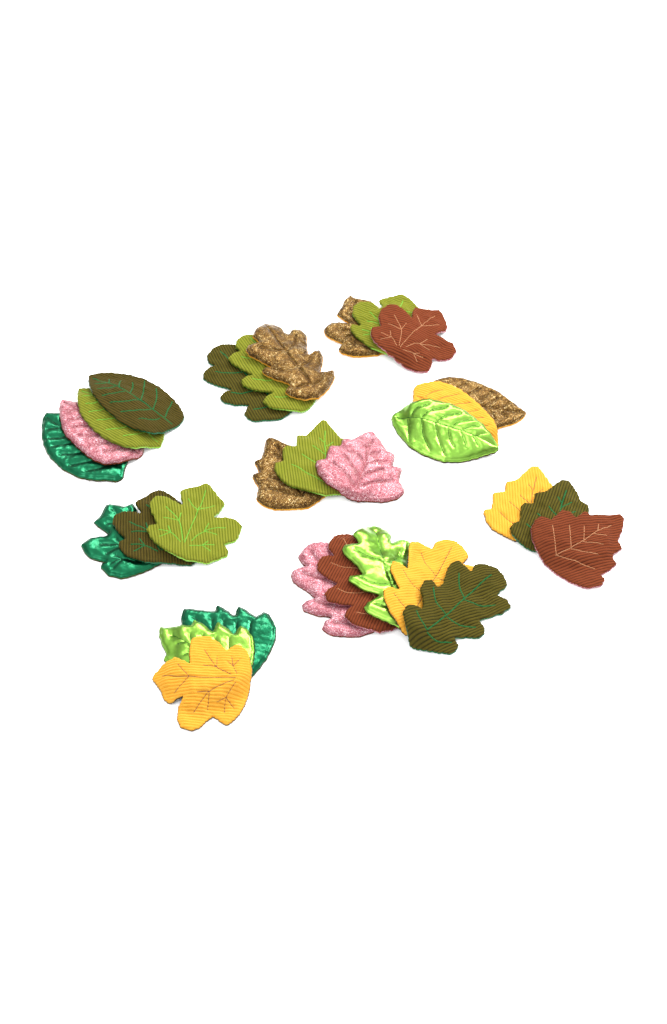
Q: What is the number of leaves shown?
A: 30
